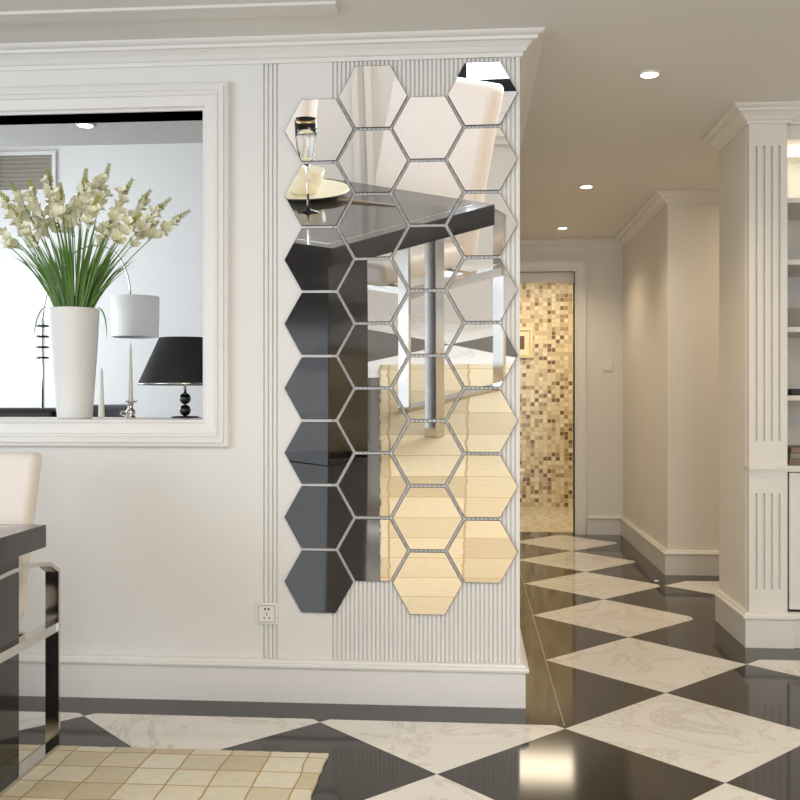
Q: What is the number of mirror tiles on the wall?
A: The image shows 32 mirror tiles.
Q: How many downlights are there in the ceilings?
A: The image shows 4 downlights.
